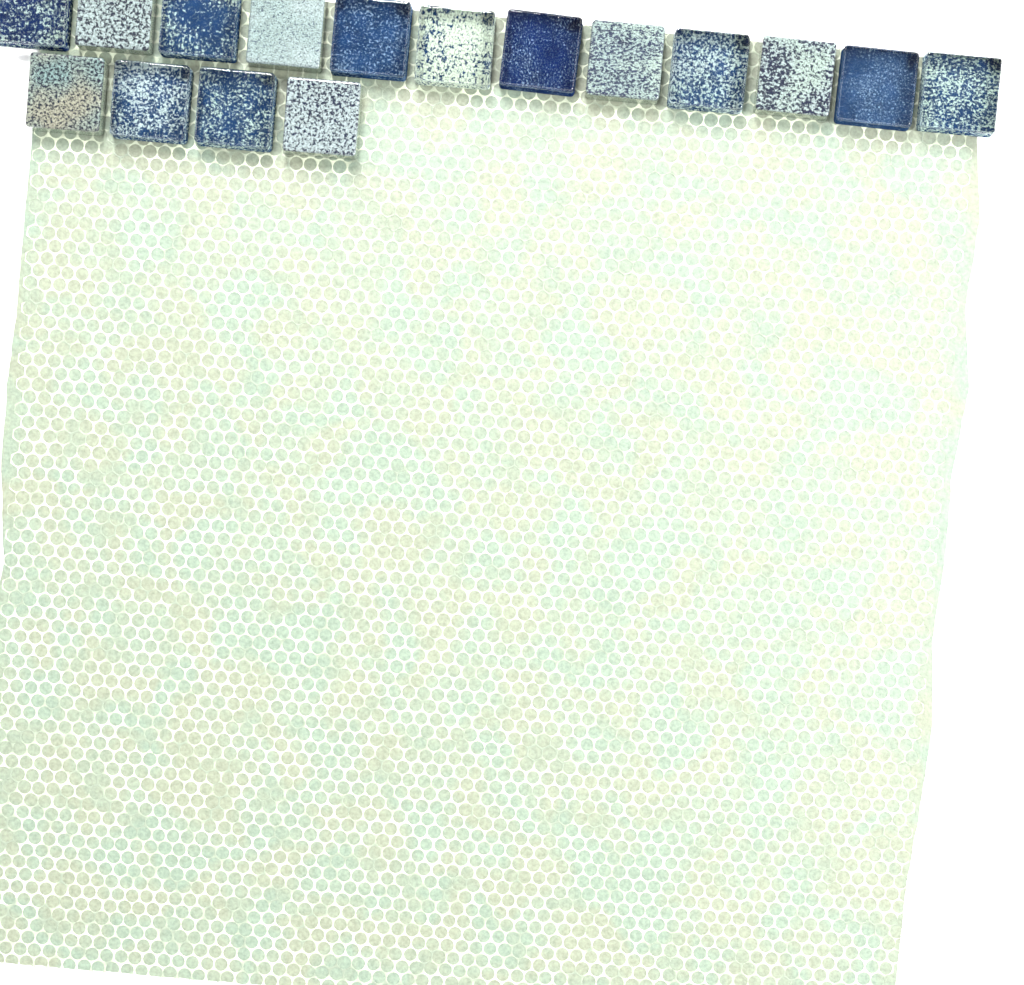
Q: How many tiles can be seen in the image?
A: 16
